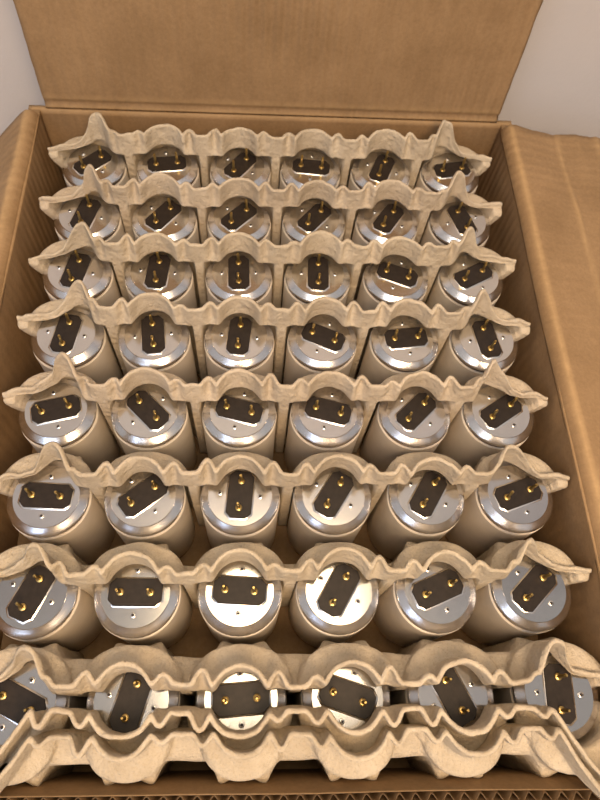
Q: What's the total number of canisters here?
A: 48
